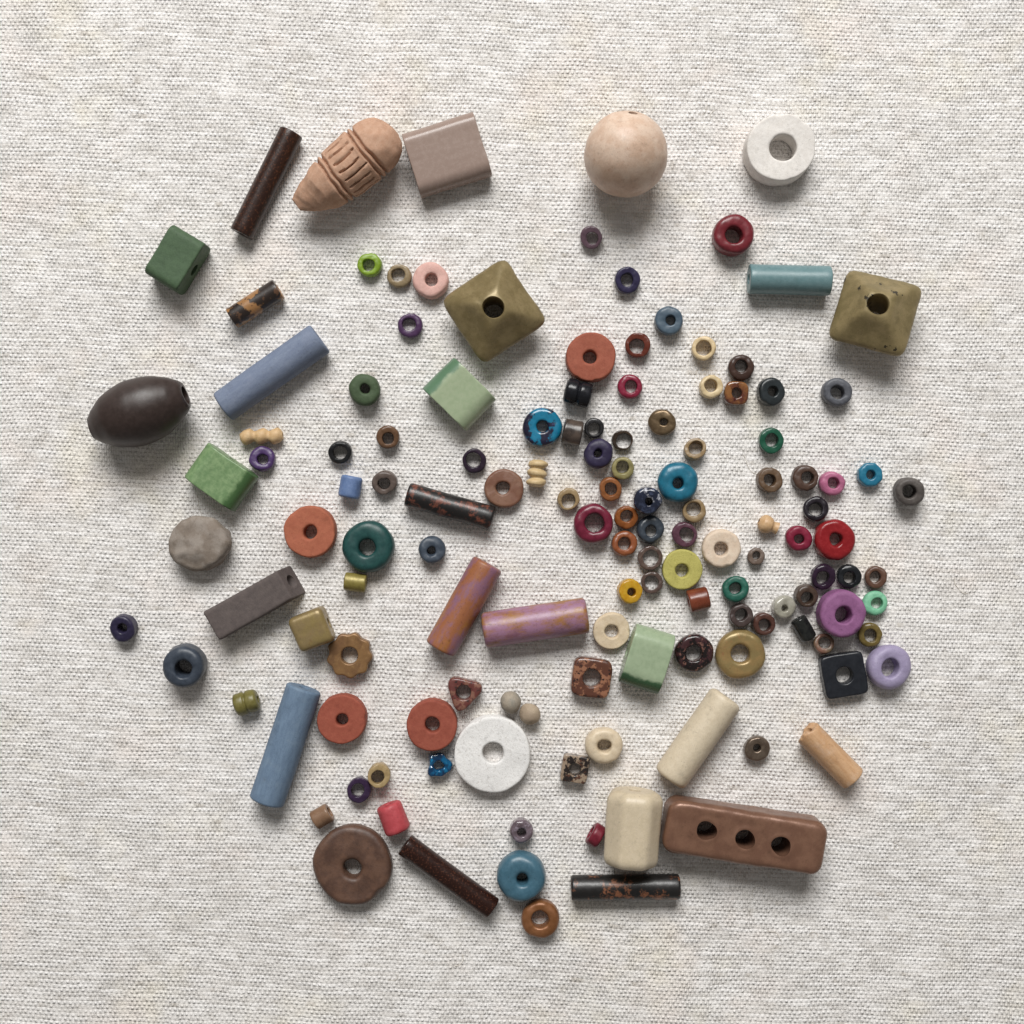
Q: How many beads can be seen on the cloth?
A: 137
